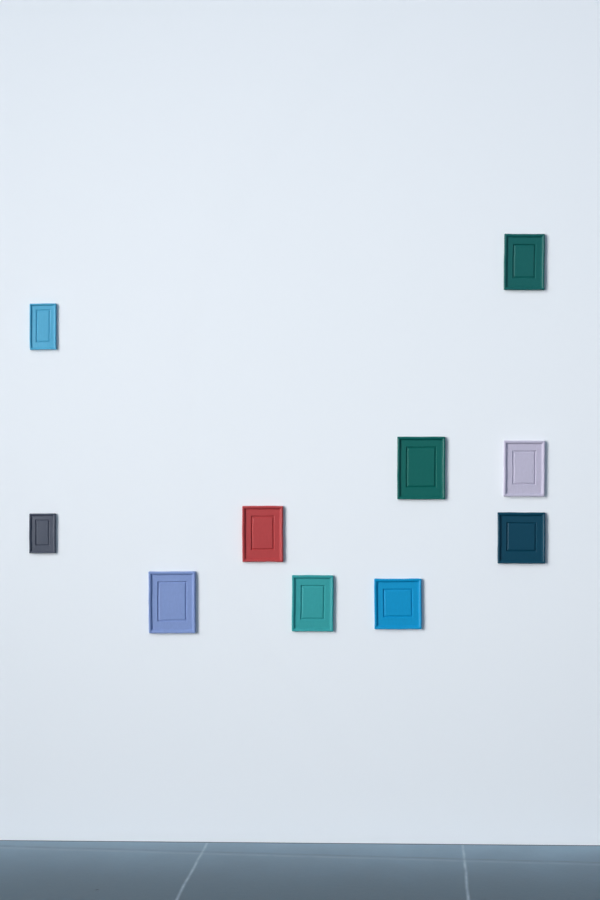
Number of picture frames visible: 10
